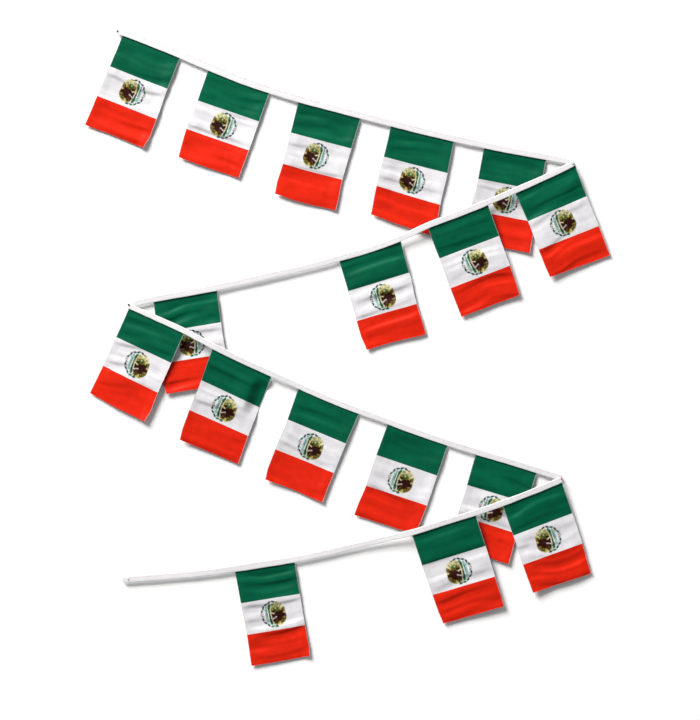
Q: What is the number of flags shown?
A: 17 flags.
